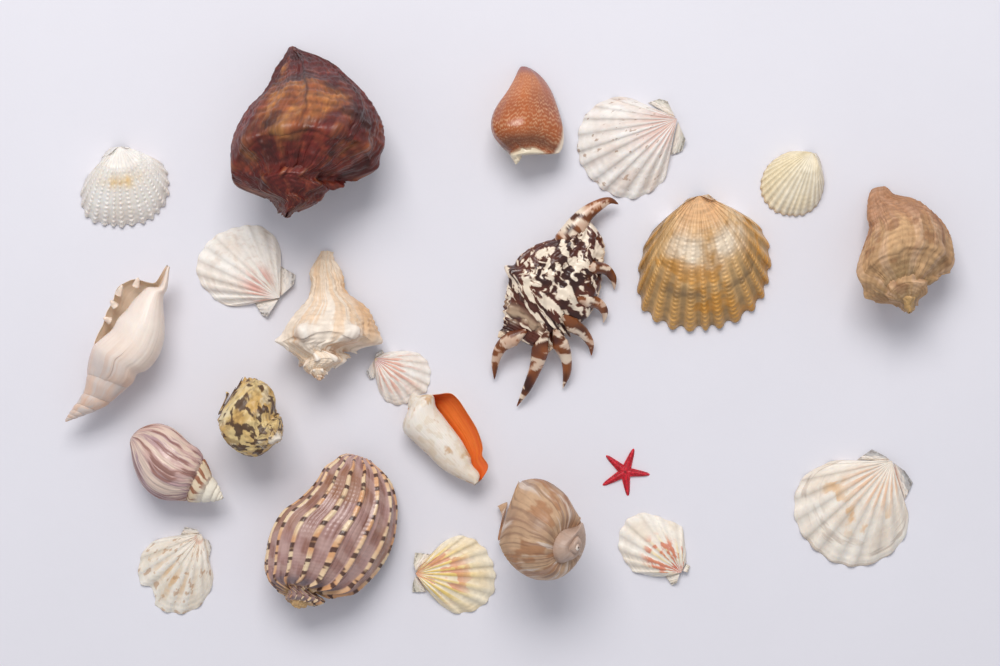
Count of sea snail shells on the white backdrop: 11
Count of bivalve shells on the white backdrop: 10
